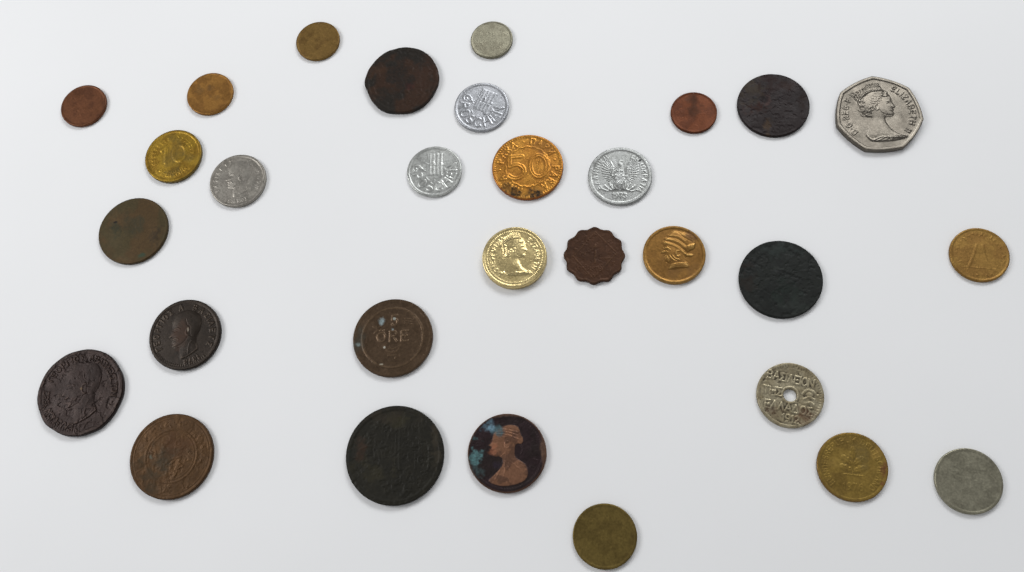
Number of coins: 30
